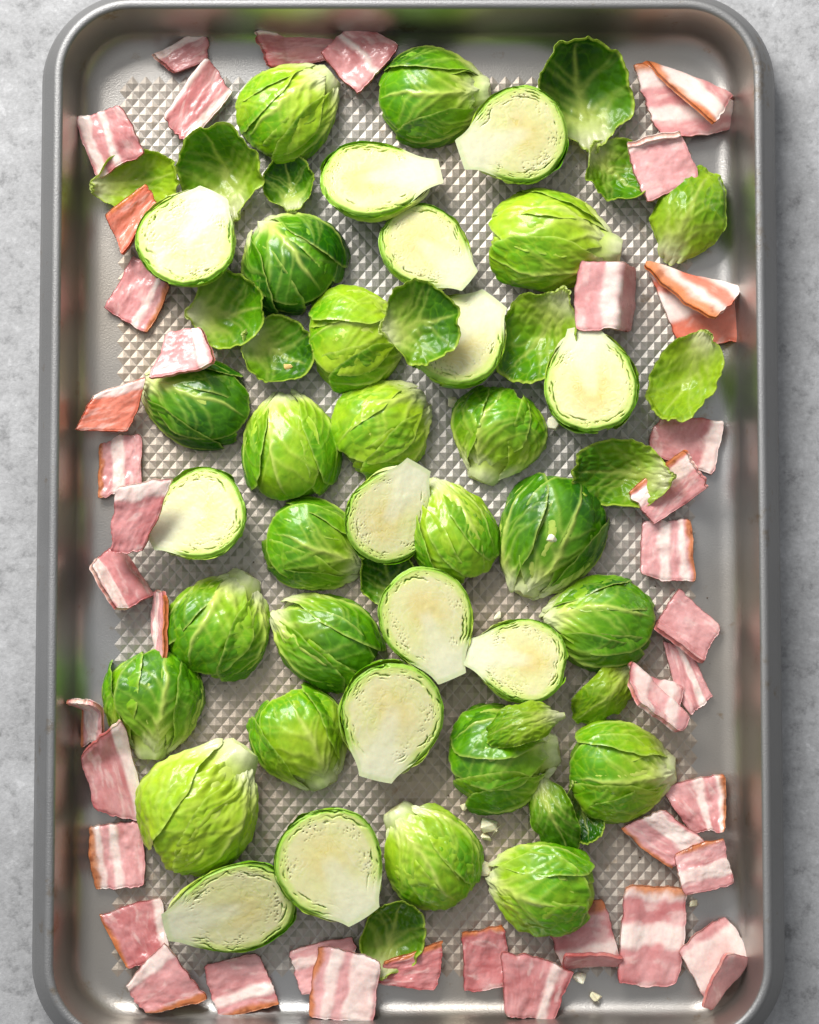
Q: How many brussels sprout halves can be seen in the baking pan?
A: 35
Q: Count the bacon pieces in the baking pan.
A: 40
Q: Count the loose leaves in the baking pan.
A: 18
